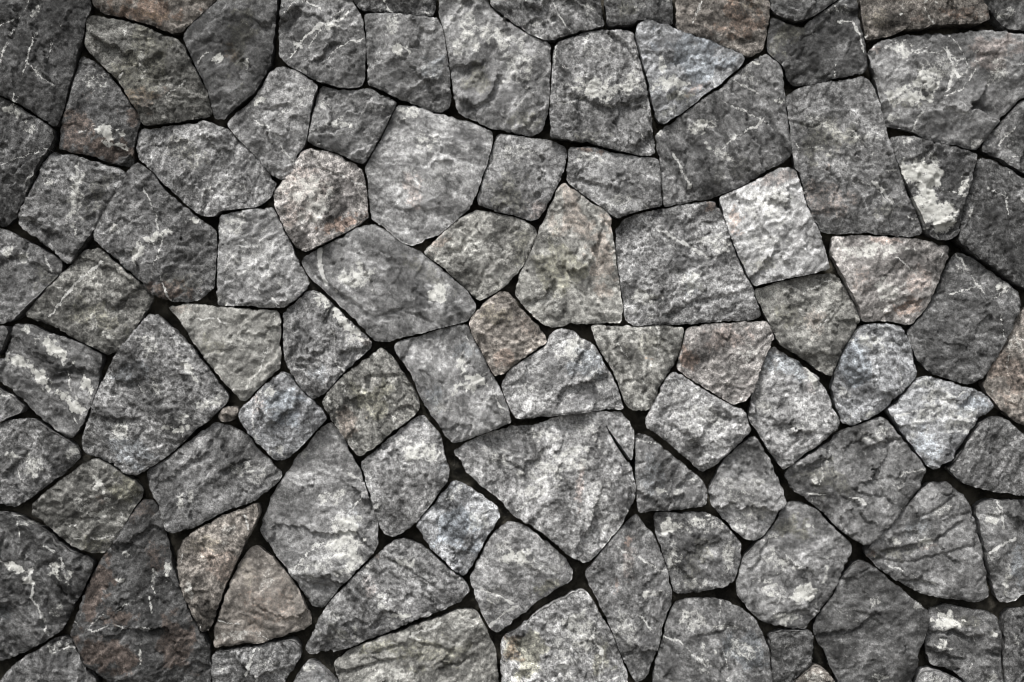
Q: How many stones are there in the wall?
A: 98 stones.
